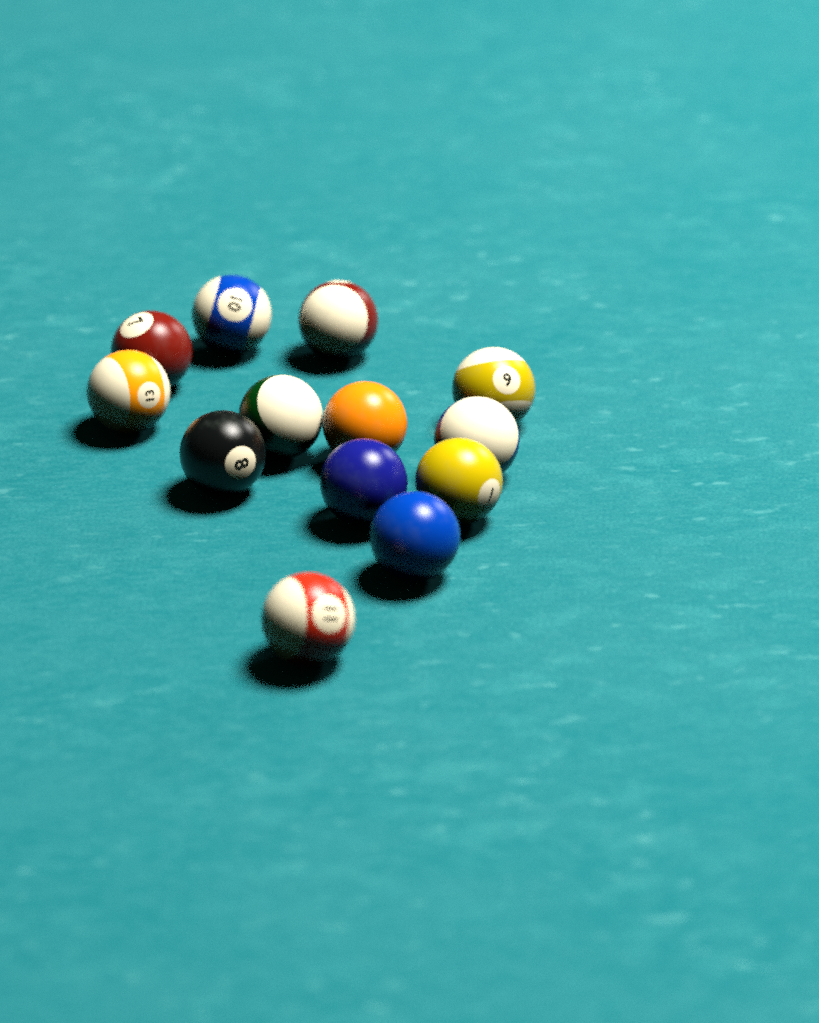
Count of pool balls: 13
